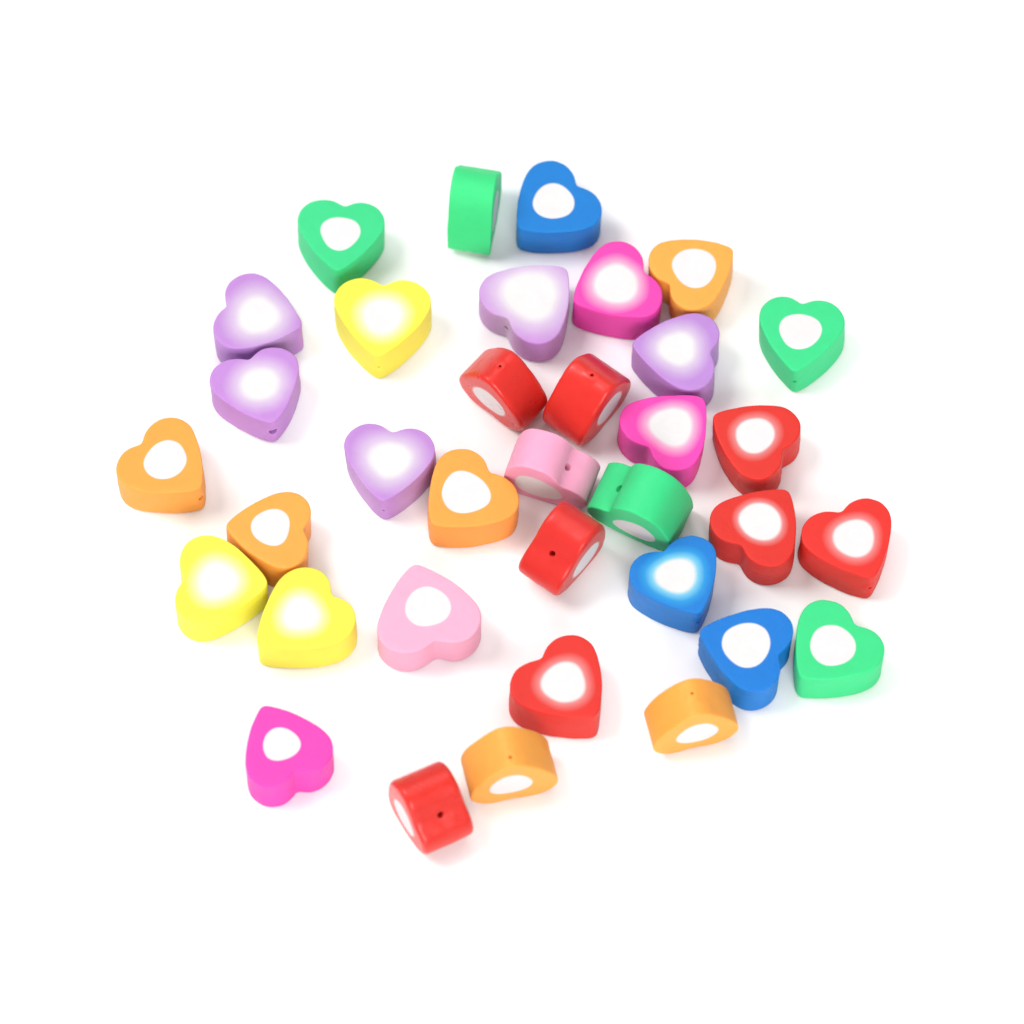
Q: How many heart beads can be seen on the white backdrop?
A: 35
